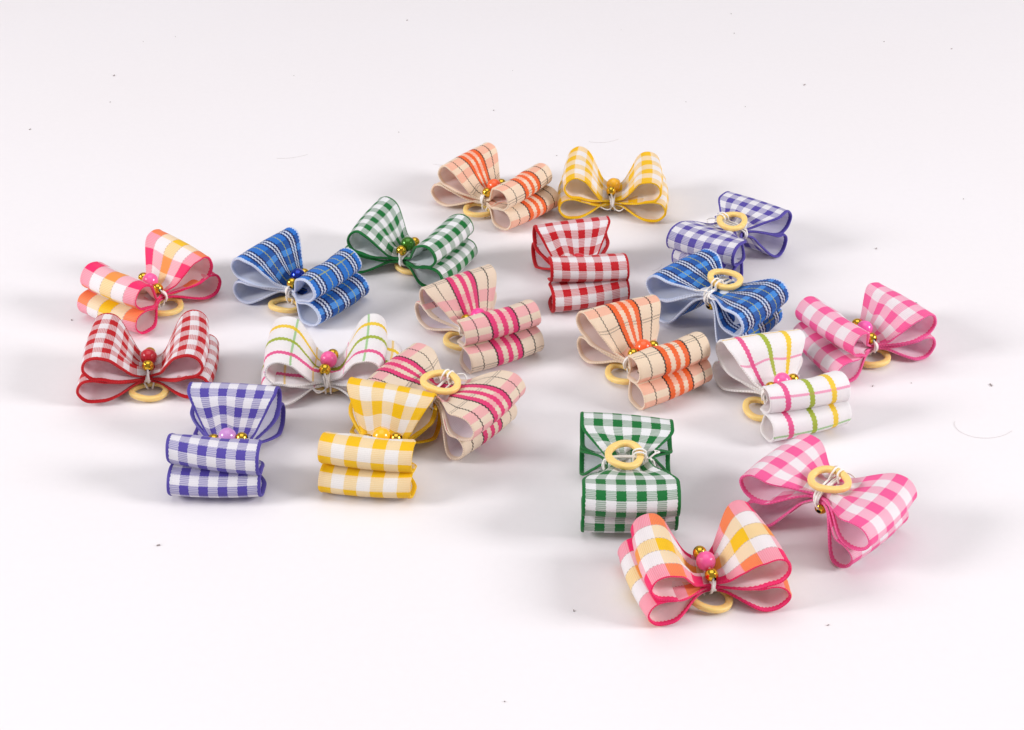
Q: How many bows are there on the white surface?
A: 20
